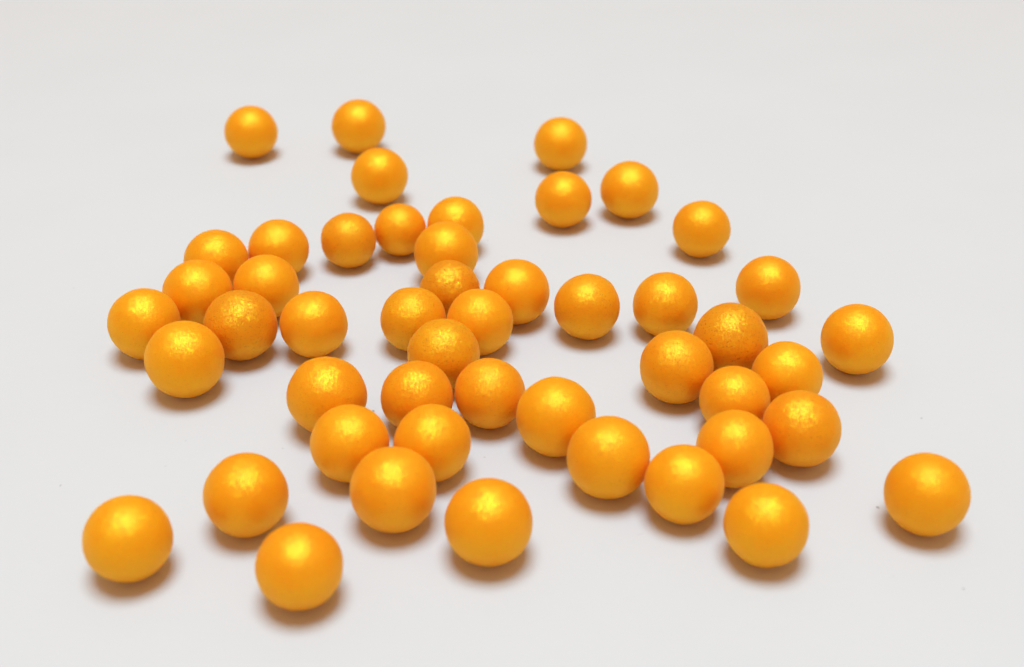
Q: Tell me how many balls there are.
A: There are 49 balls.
